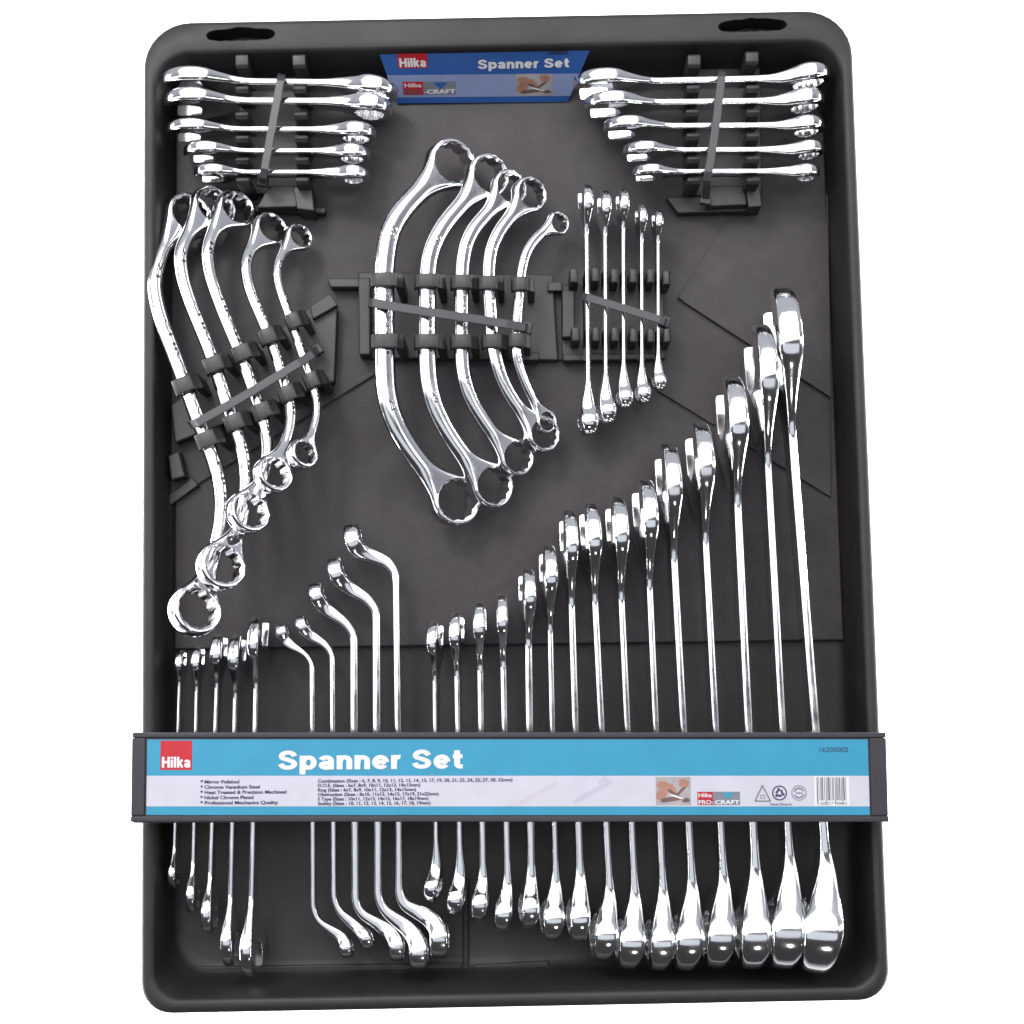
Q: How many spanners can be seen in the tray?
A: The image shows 50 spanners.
